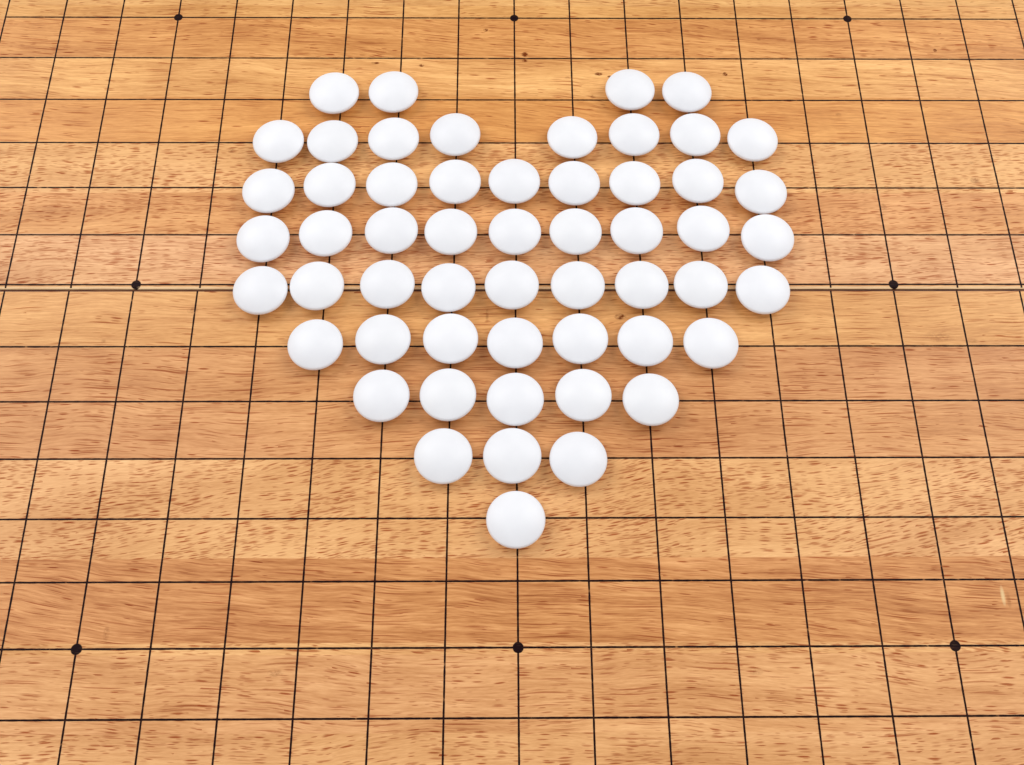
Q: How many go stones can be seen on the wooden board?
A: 55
